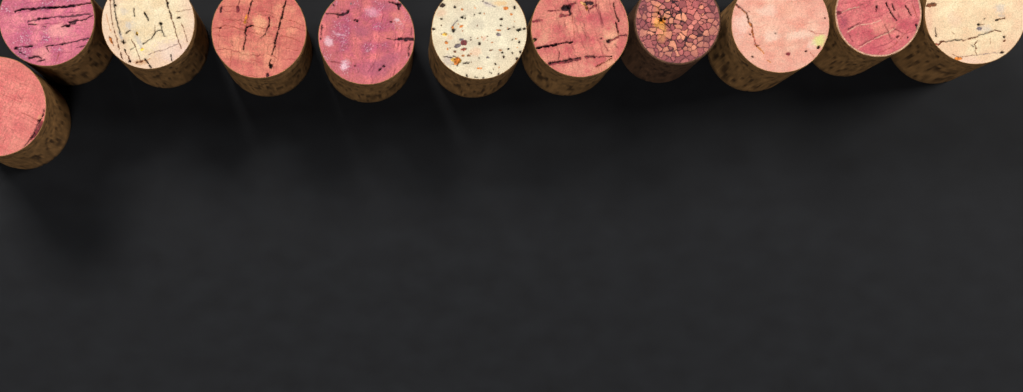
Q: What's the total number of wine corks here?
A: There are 11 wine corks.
